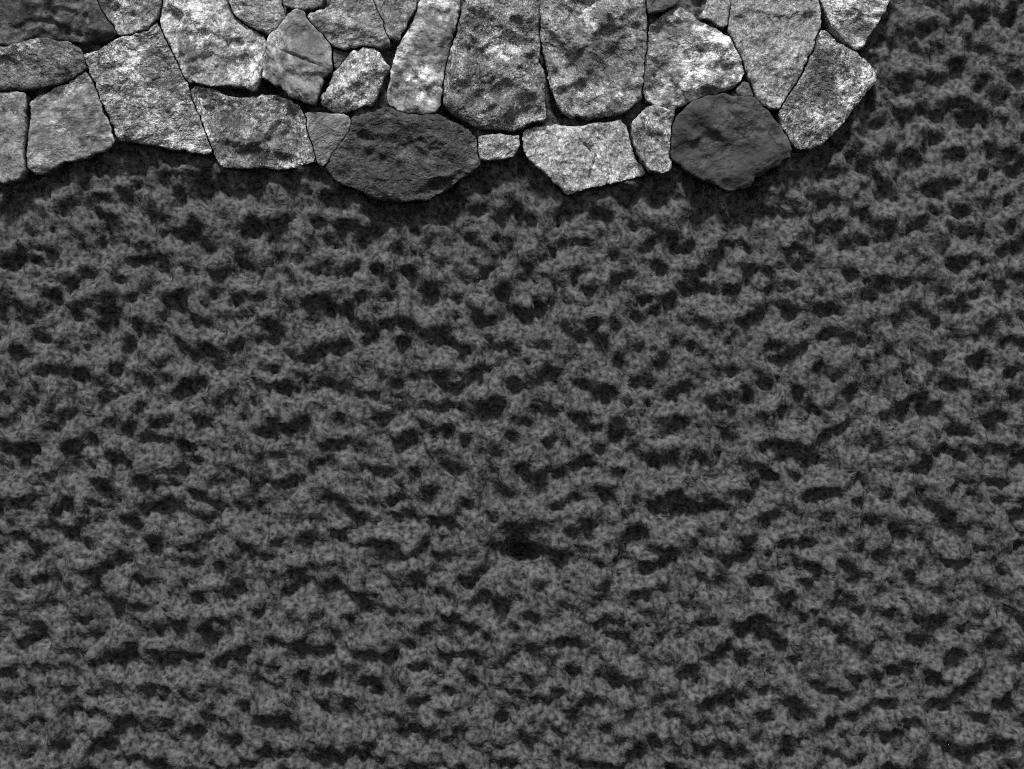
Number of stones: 31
